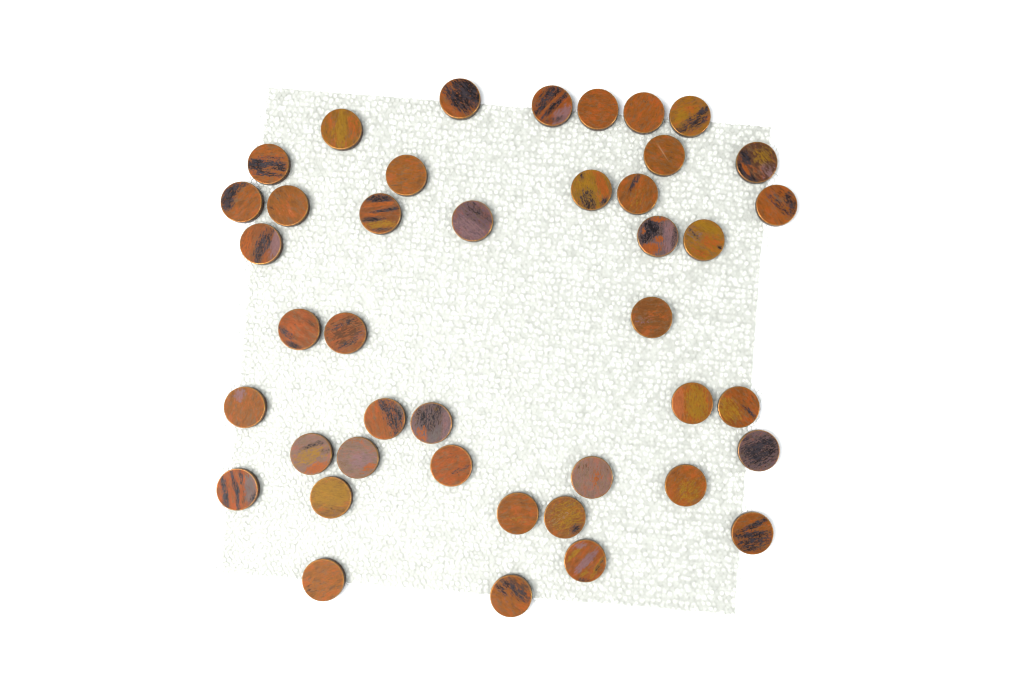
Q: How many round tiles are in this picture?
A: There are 42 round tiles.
